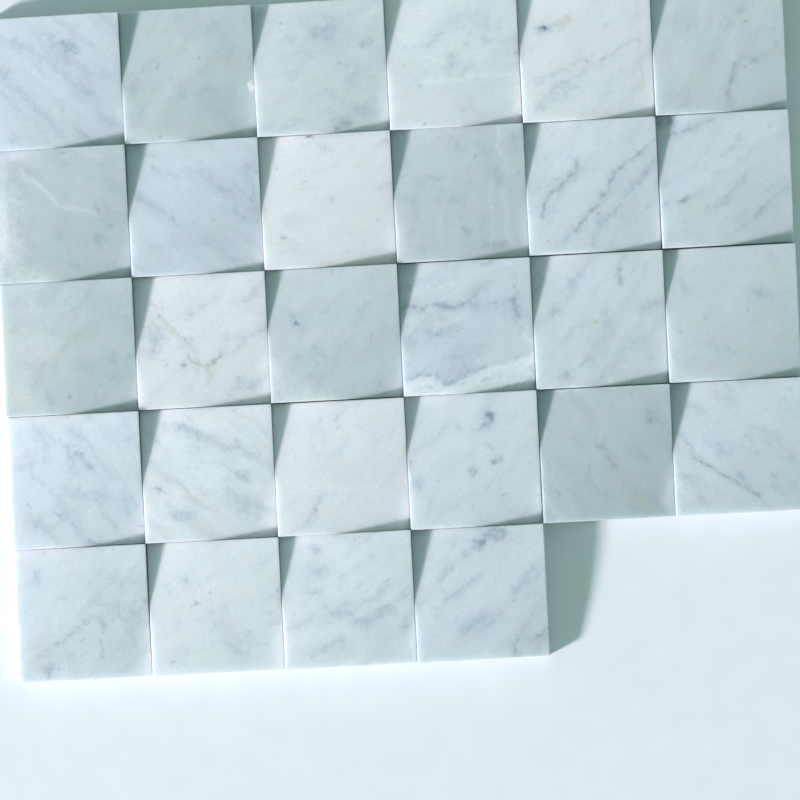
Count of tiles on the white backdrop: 28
